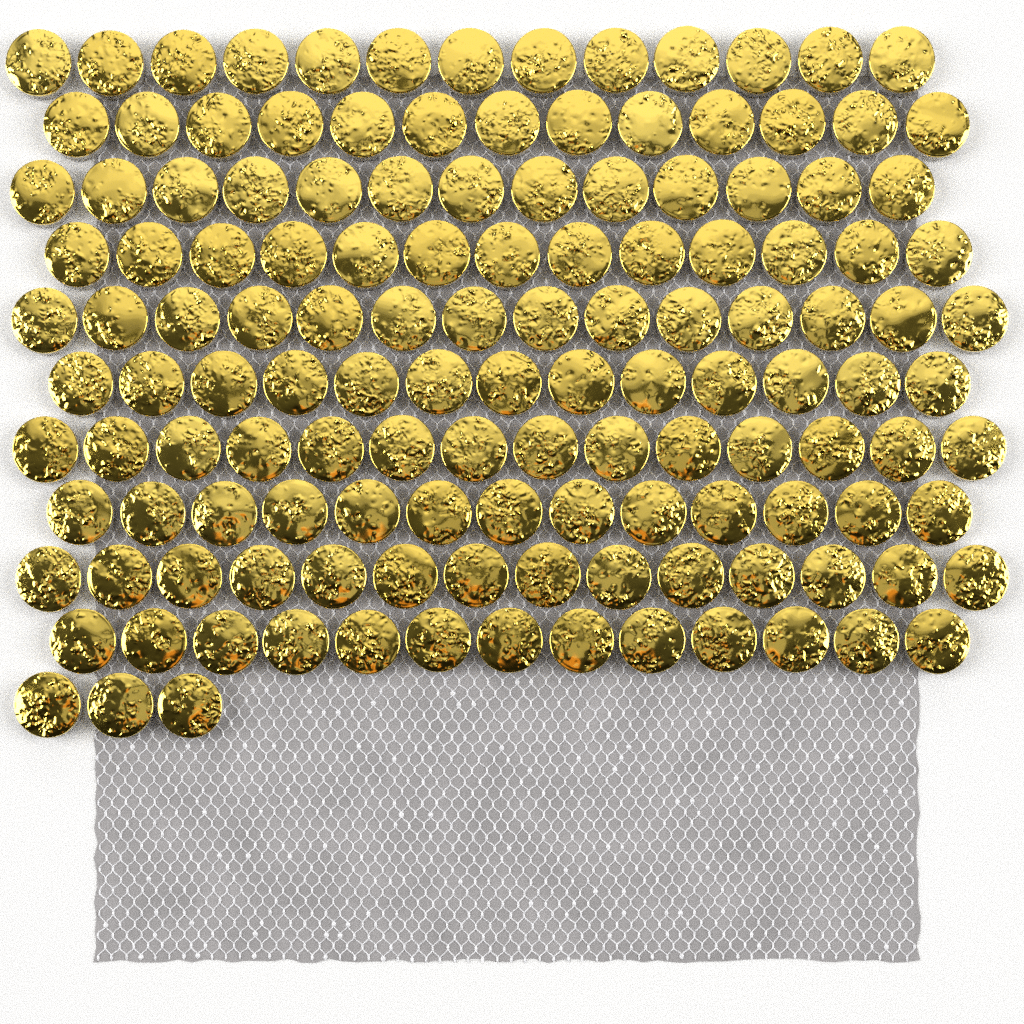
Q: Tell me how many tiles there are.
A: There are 136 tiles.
